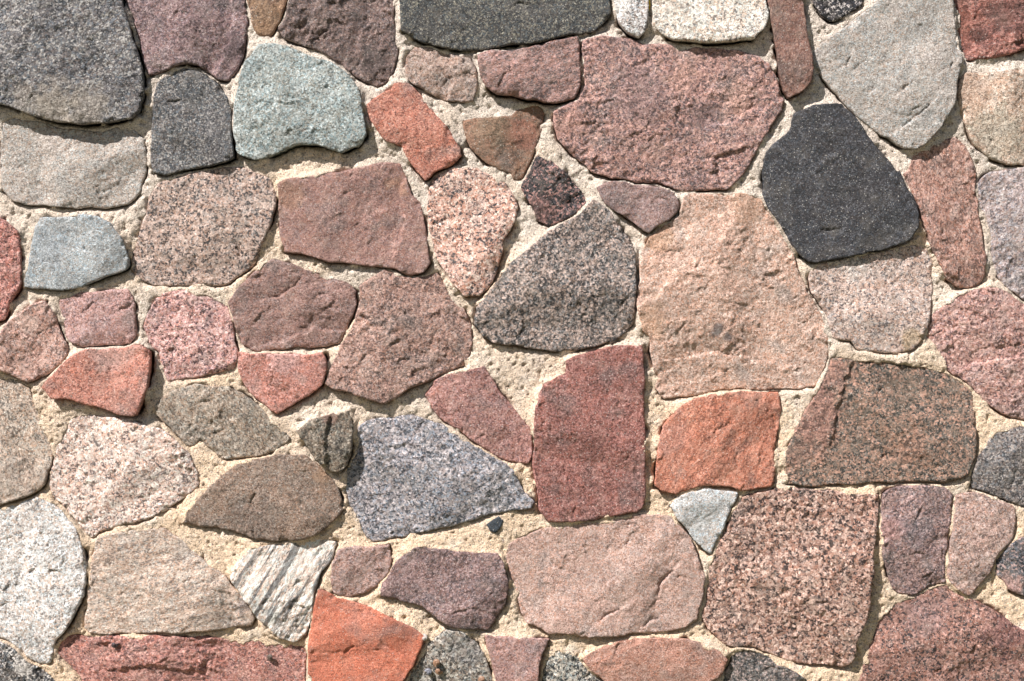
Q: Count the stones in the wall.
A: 73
